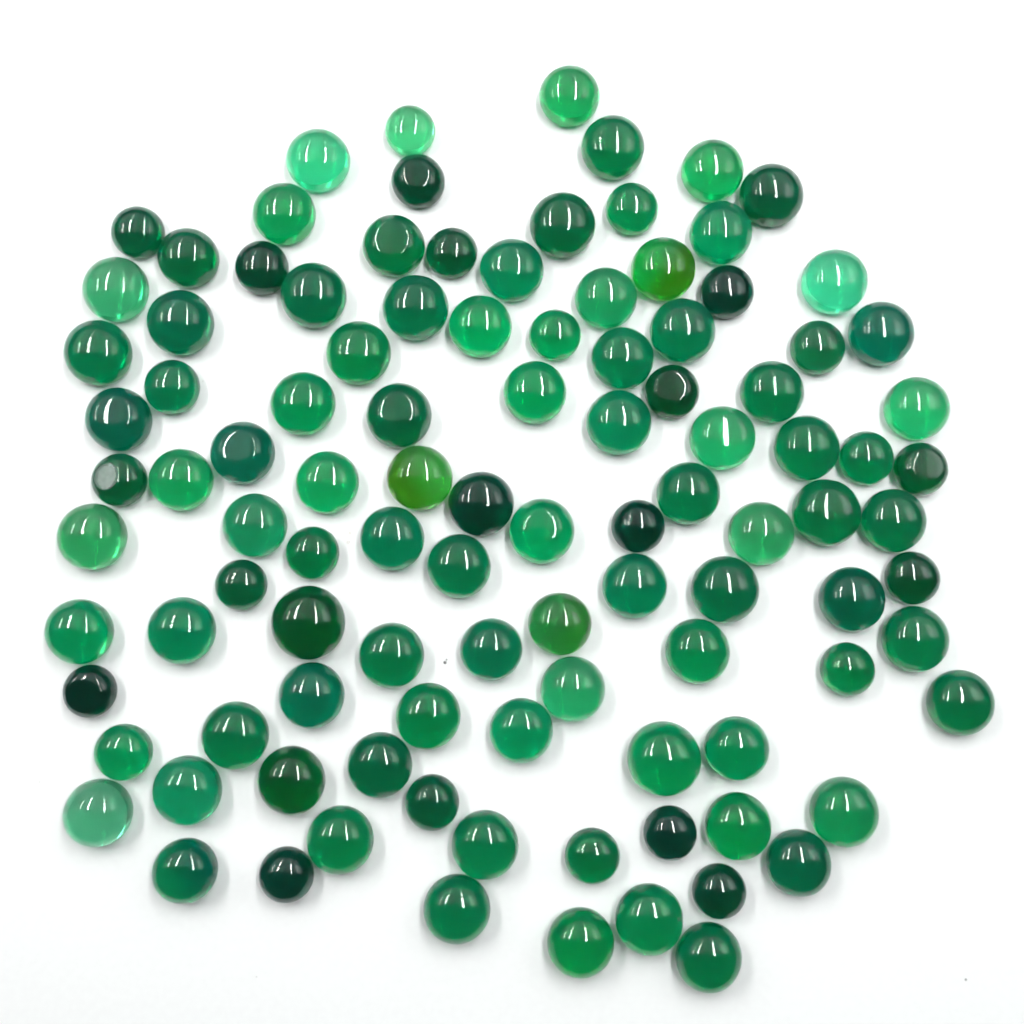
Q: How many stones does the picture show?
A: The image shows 106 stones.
